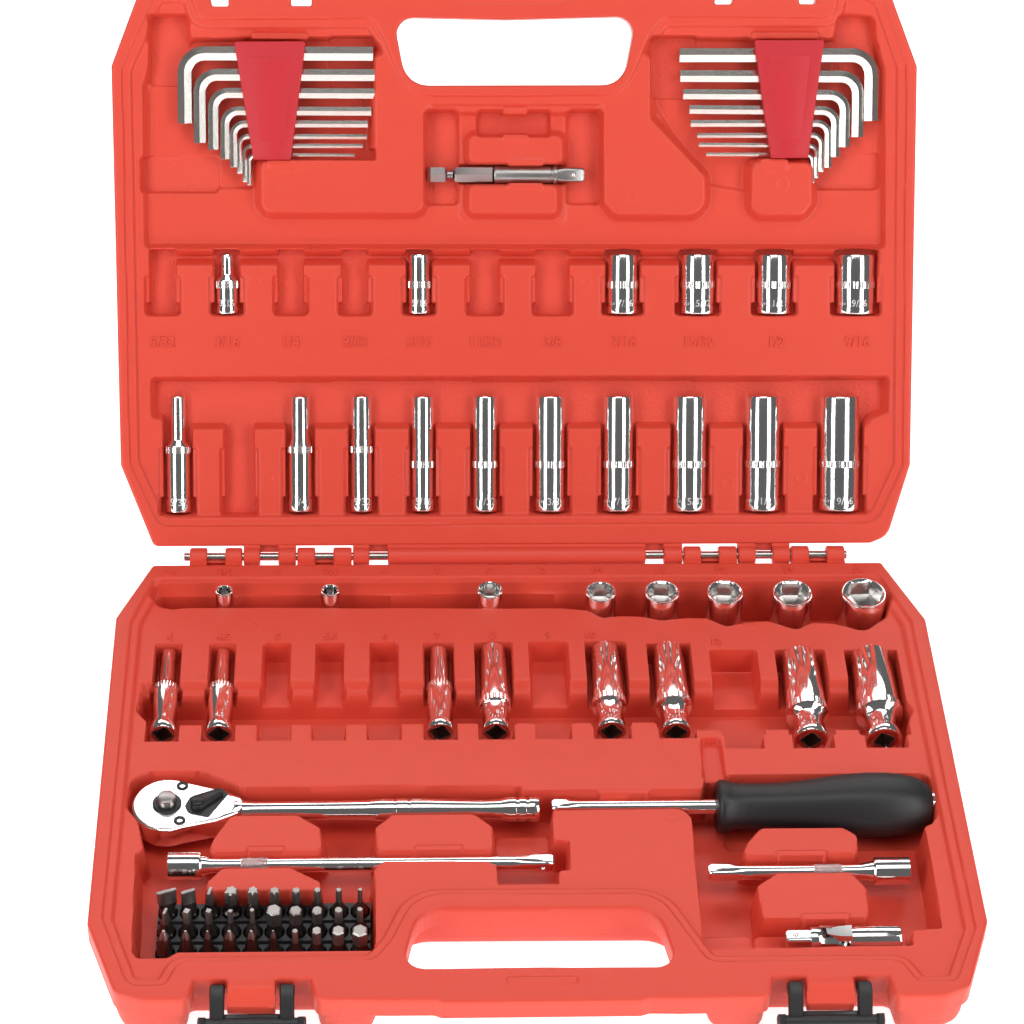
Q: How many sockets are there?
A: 32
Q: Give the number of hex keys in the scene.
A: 16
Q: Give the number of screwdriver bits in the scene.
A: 30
